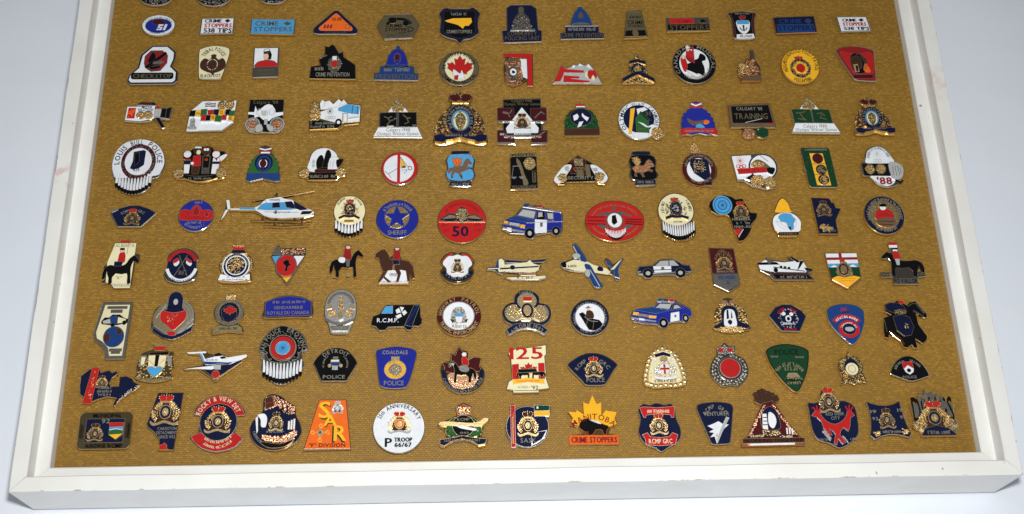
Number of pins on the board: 125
